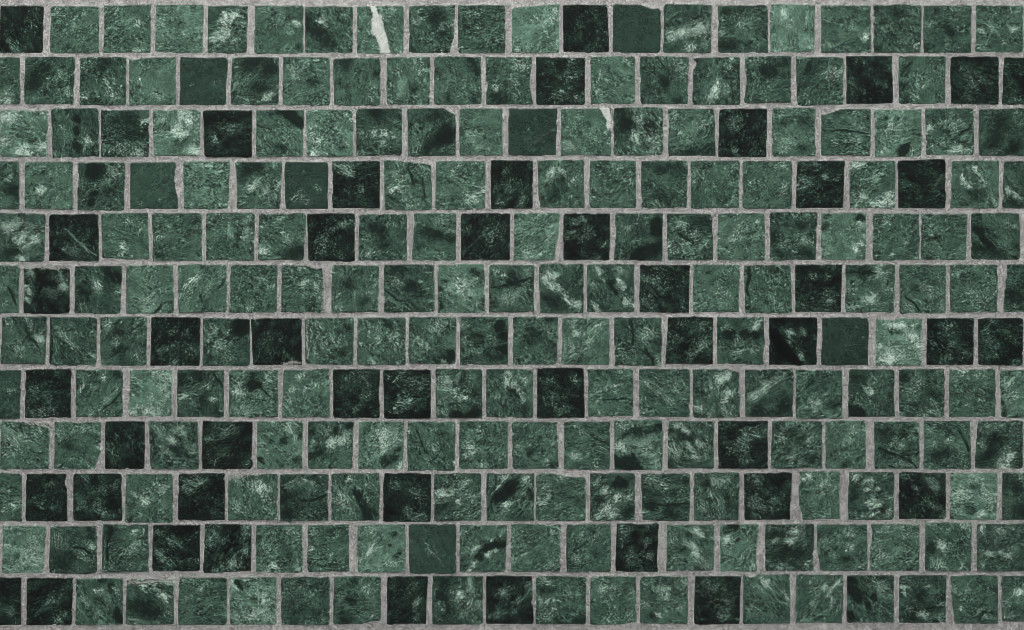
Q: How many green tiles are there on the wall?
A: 200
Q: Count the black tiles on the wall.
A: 46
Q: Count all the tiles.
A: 246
